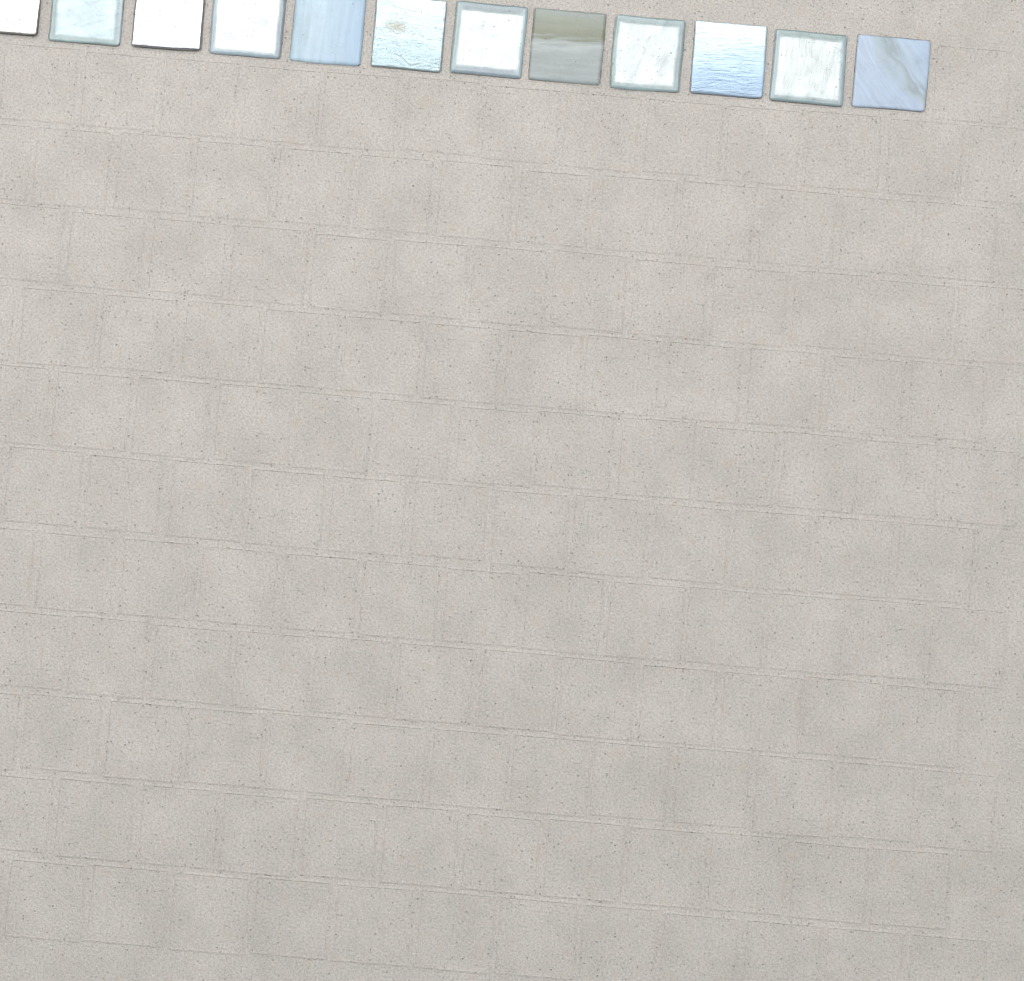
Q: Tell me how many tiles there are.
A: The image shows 12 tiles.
